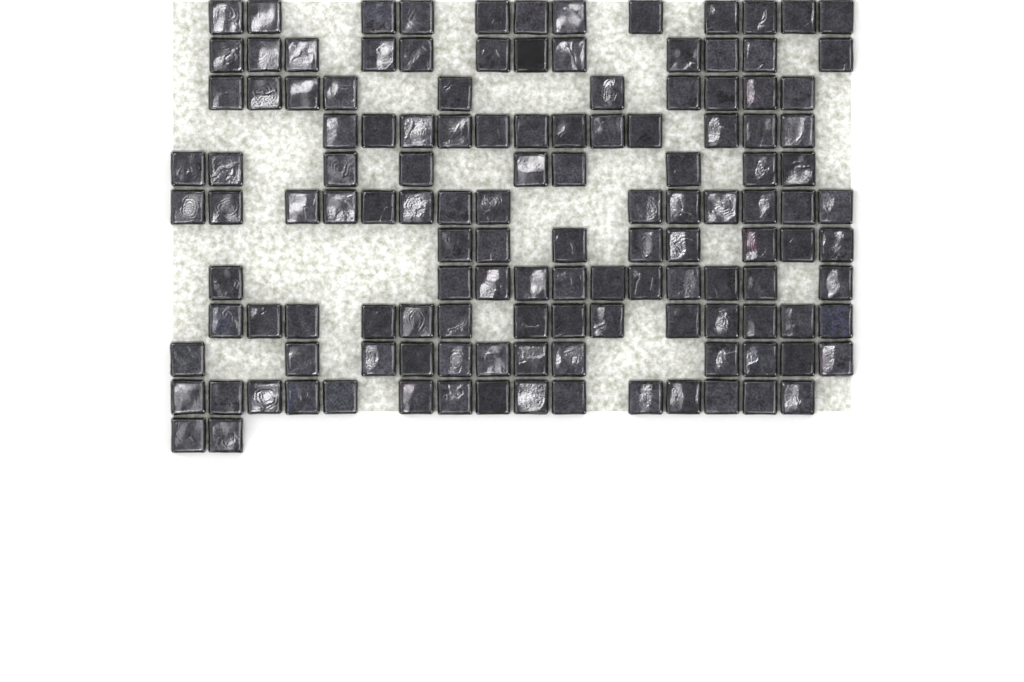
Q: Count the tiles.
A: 131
